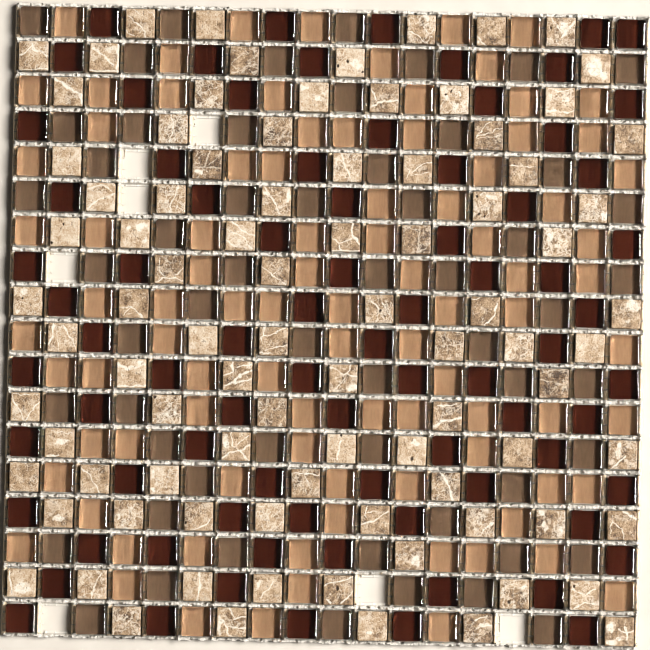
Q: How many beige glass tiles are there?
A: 91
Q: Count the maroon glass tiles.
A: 80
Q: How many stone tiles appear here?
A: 89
